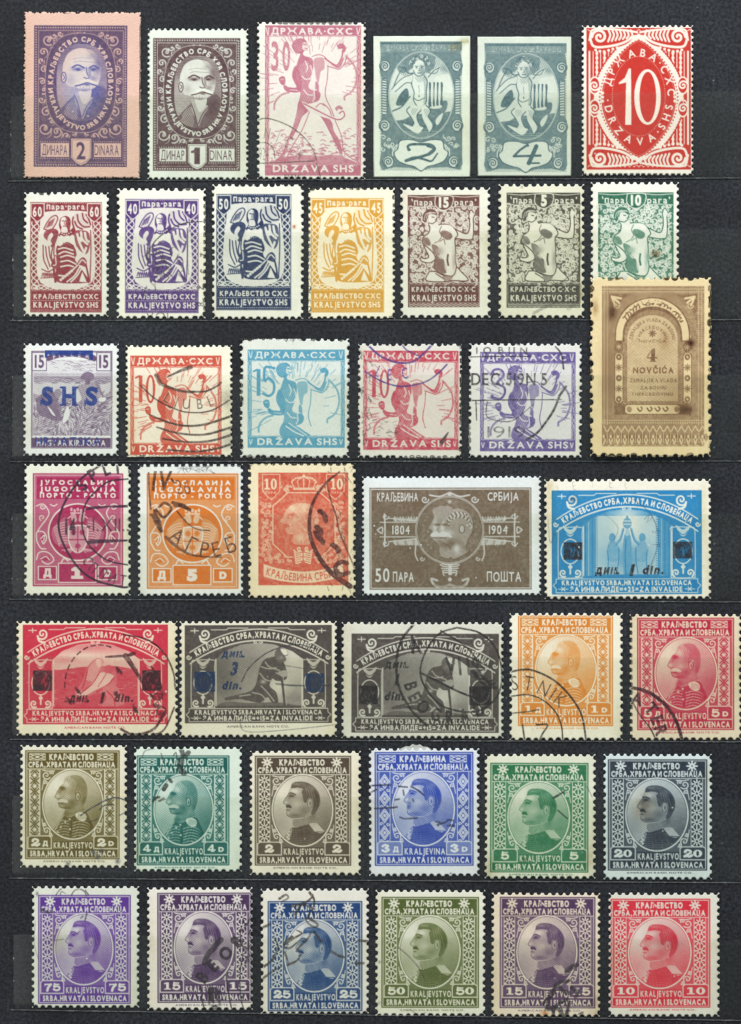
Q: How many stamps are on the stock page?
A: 41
